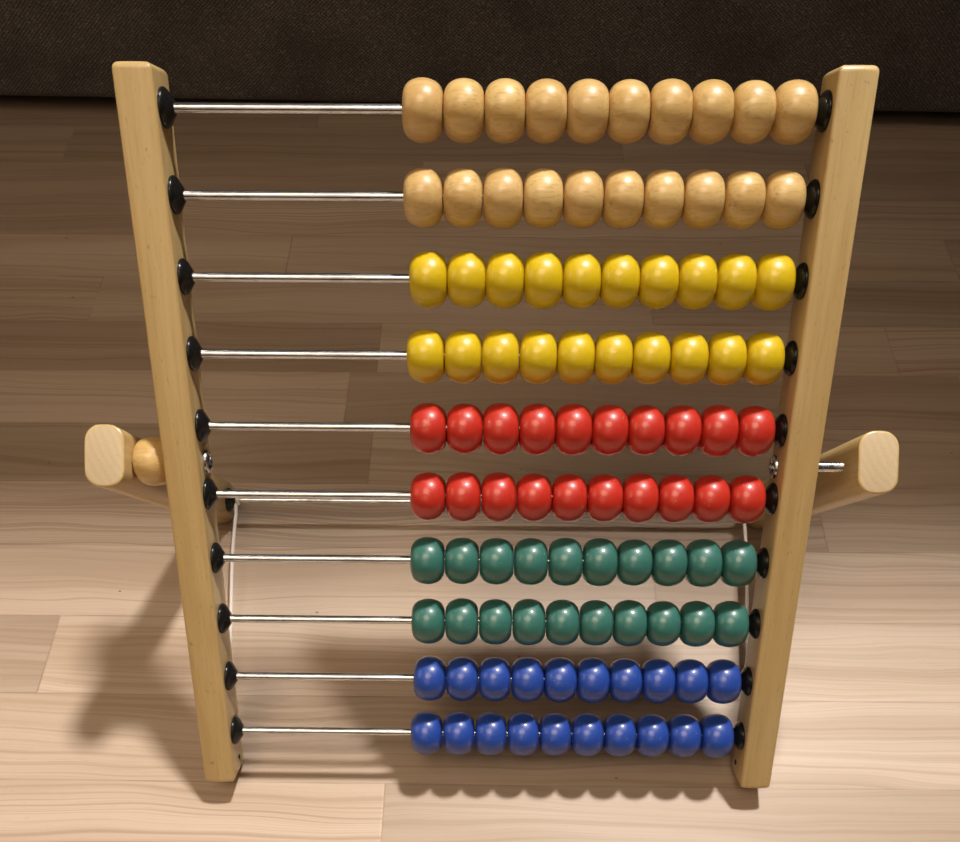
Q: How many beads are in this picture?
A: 101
